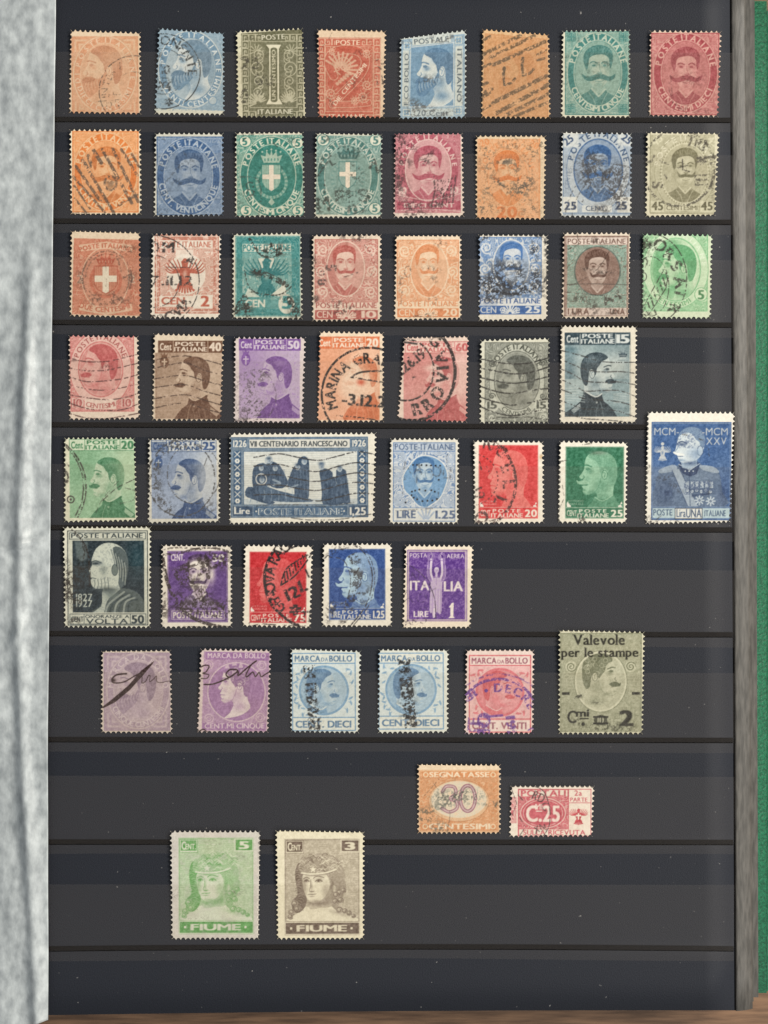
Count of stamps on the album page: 53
